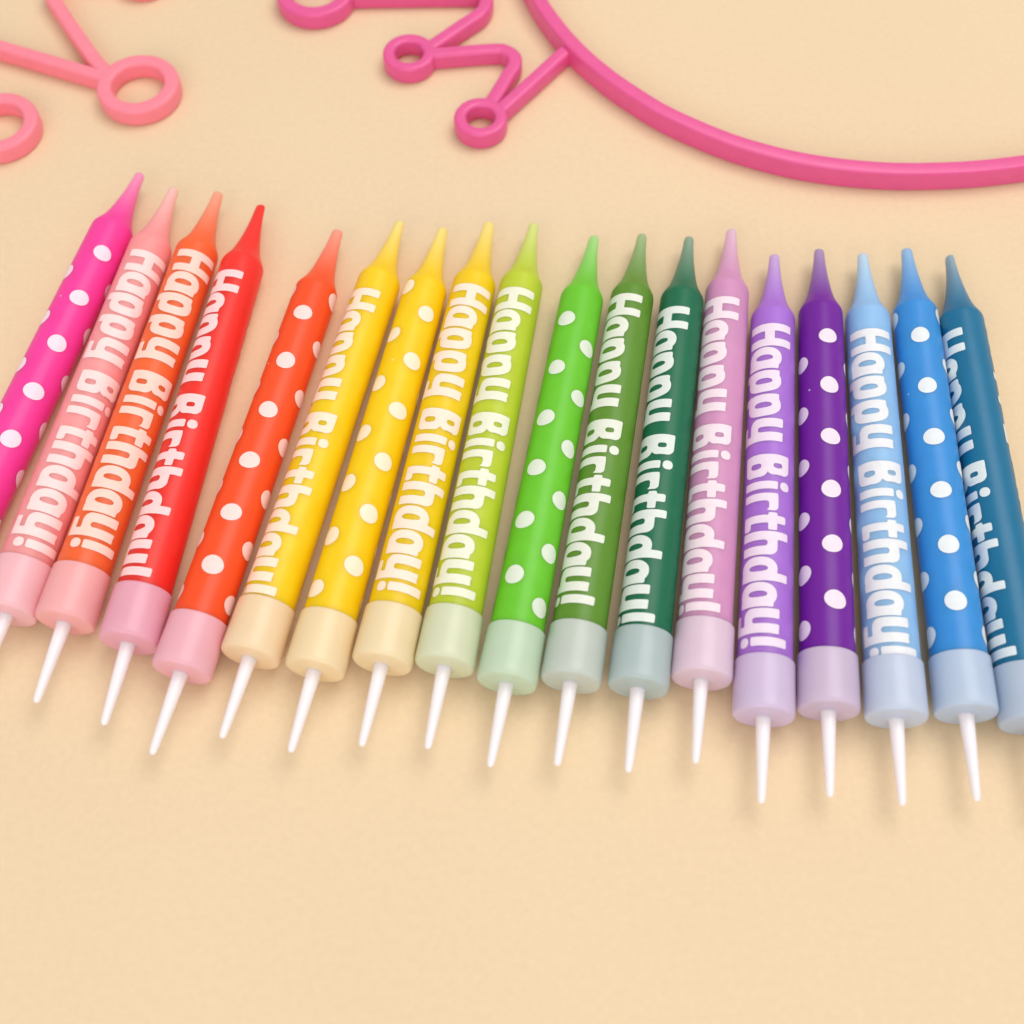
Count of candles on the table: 18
